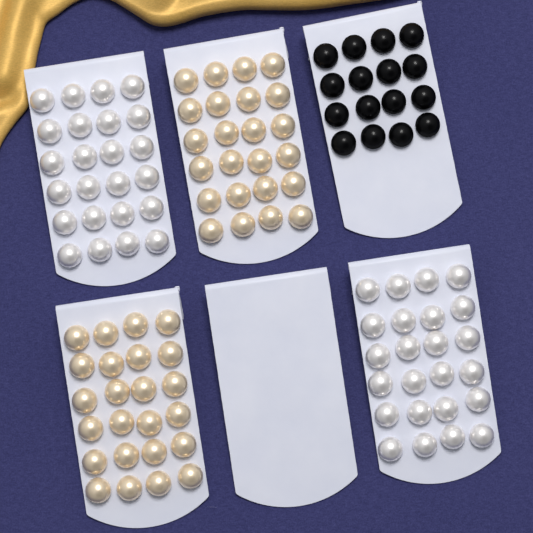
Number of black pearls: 16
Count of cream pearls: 48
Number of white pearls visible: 48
